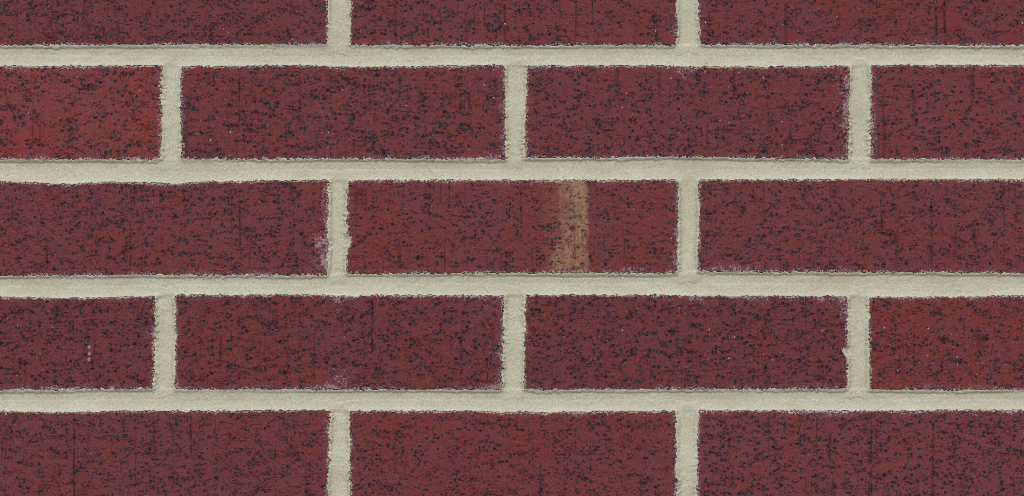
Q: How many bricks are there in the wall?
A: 17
